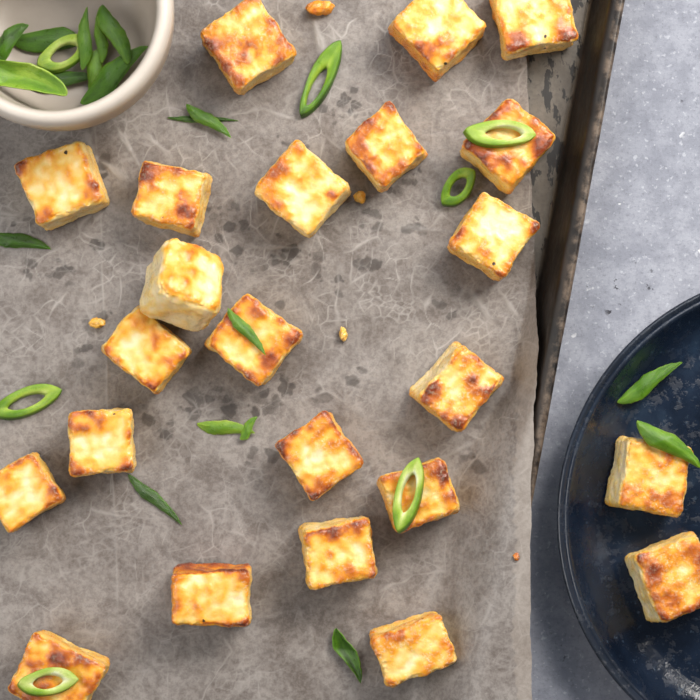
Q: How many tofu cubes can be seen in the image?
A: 23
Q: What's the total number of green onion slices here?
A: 24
